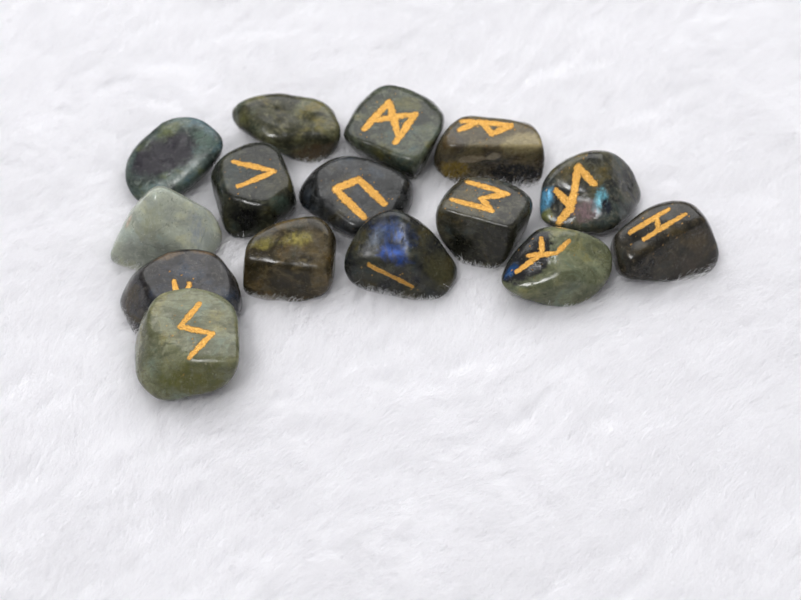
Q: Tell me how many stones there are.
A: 15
